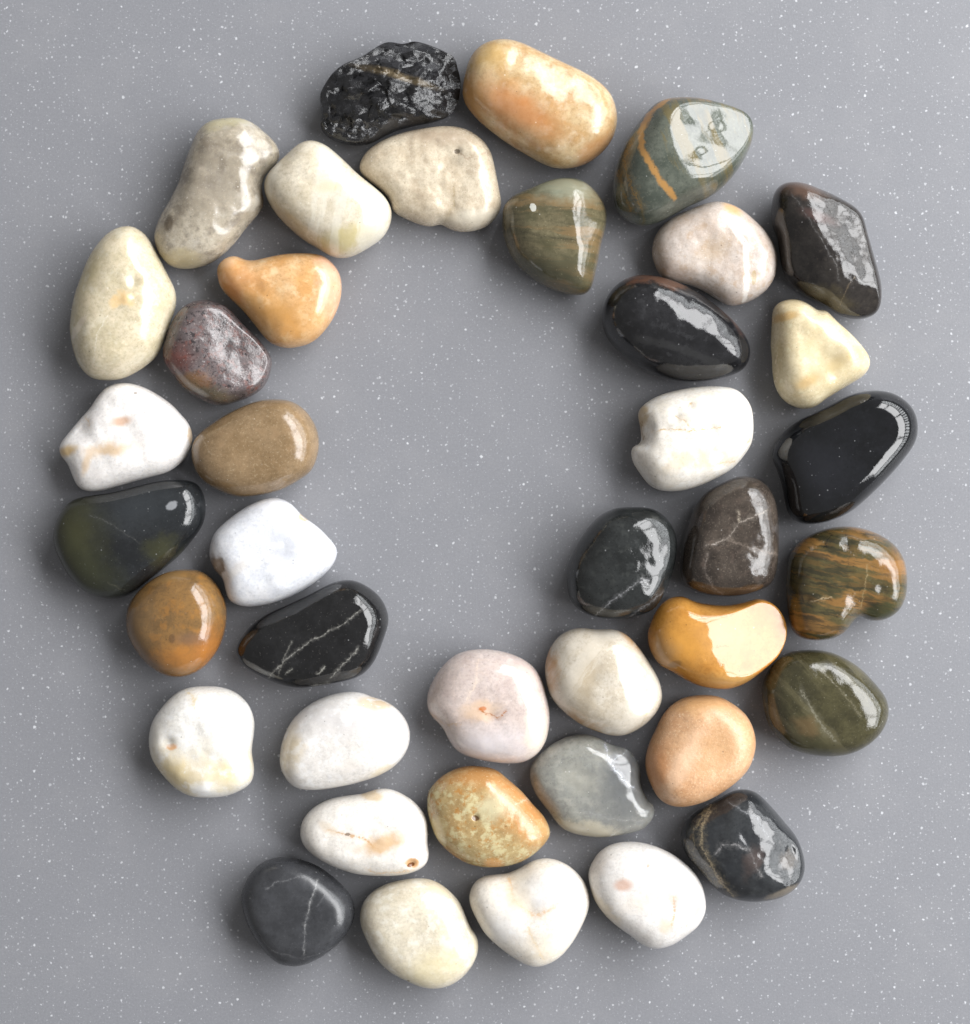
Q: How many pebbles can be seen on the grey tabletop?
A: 40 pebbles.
